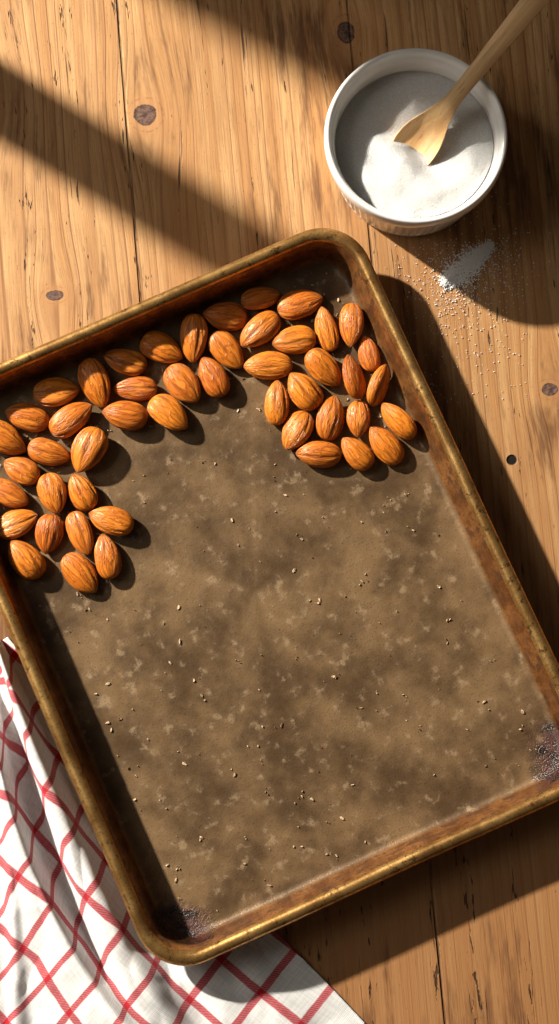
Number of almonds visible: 48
